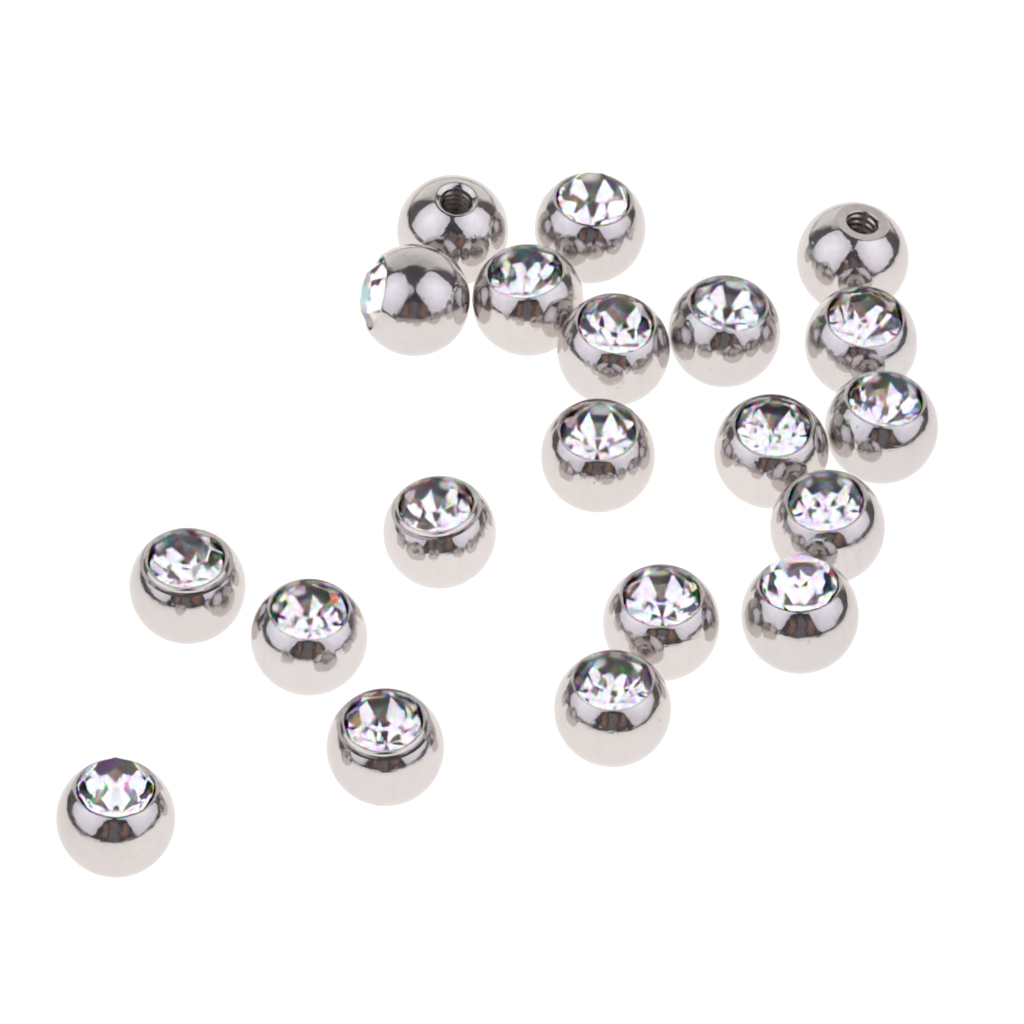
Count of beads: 20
